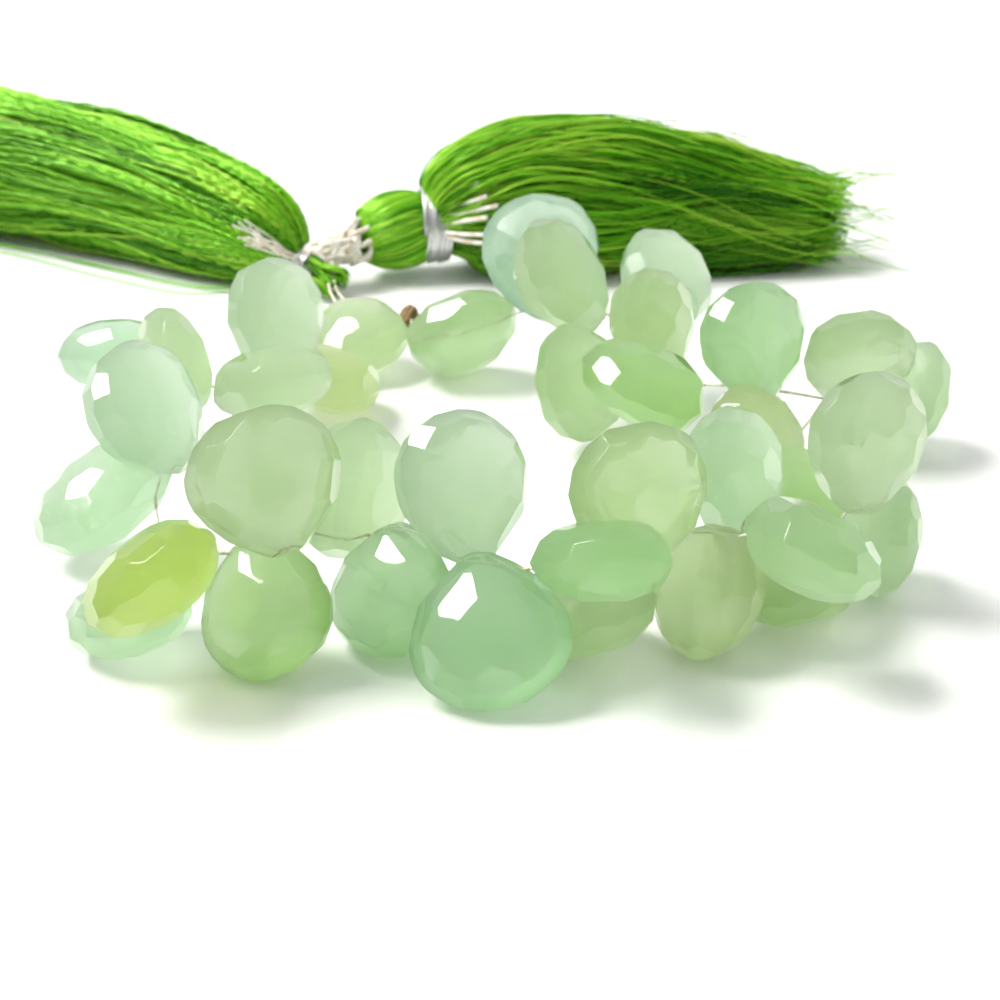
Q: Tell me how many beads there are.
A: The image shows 37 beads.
